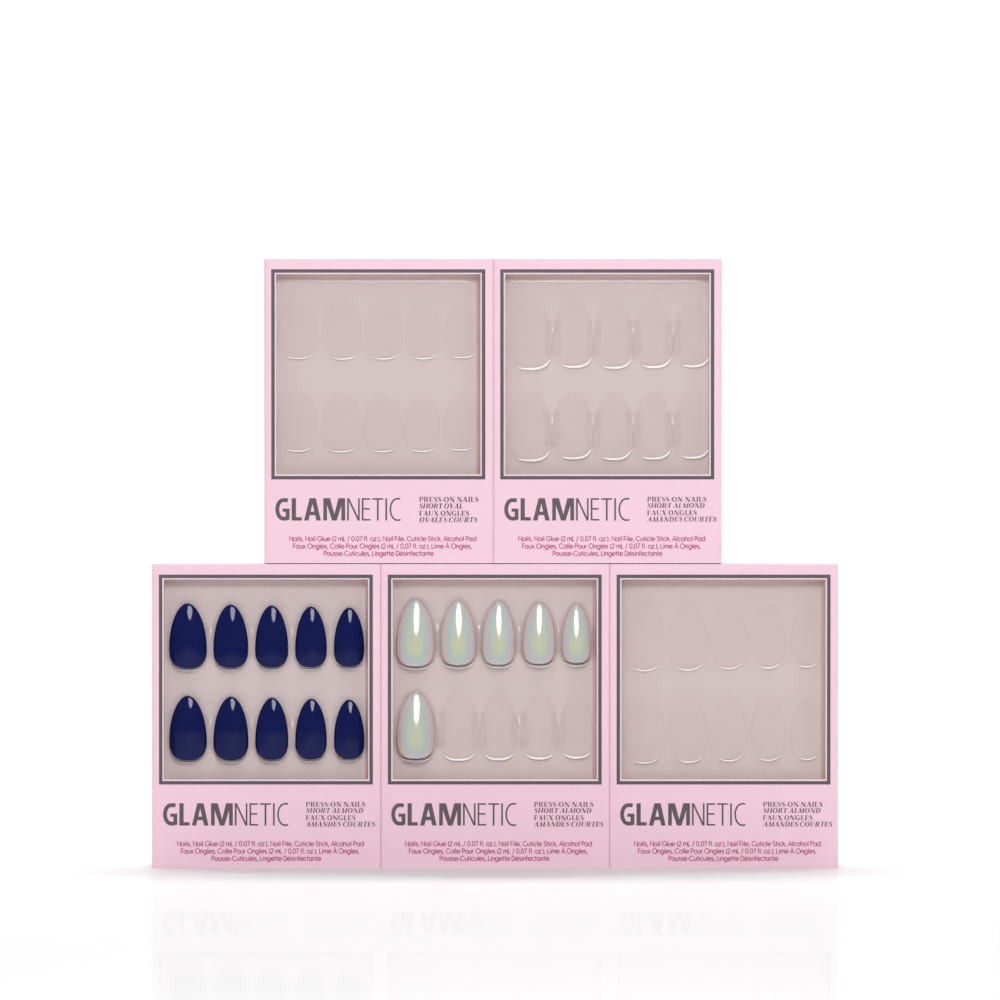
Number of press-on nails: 16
